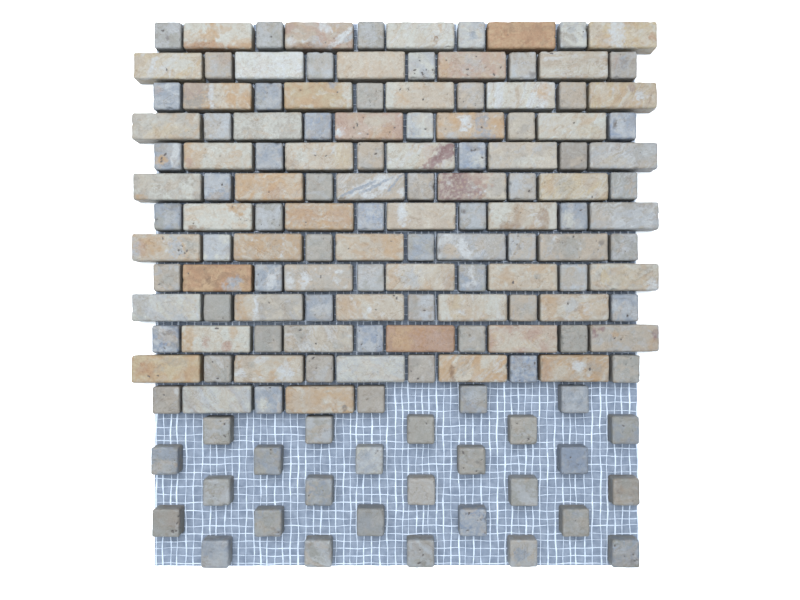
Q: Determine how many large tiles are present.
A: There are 62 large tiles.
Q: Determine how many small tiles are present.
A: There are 90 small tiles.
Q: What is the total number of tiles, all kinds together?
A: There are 152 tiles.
